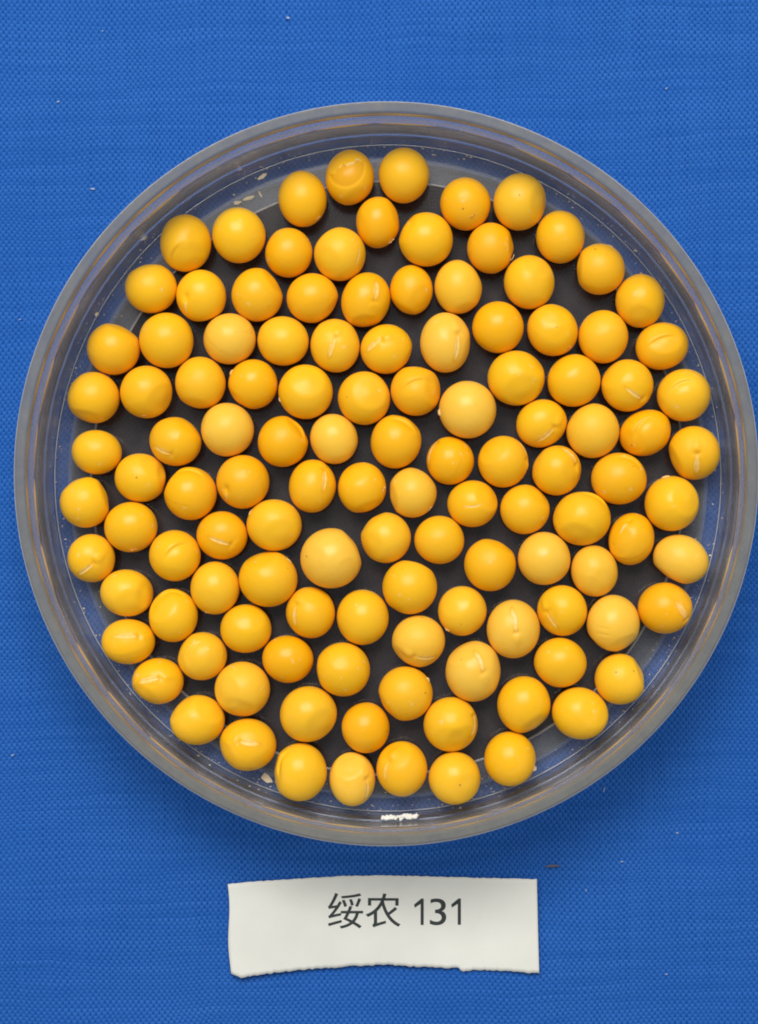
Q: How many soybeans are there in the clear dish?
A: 120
